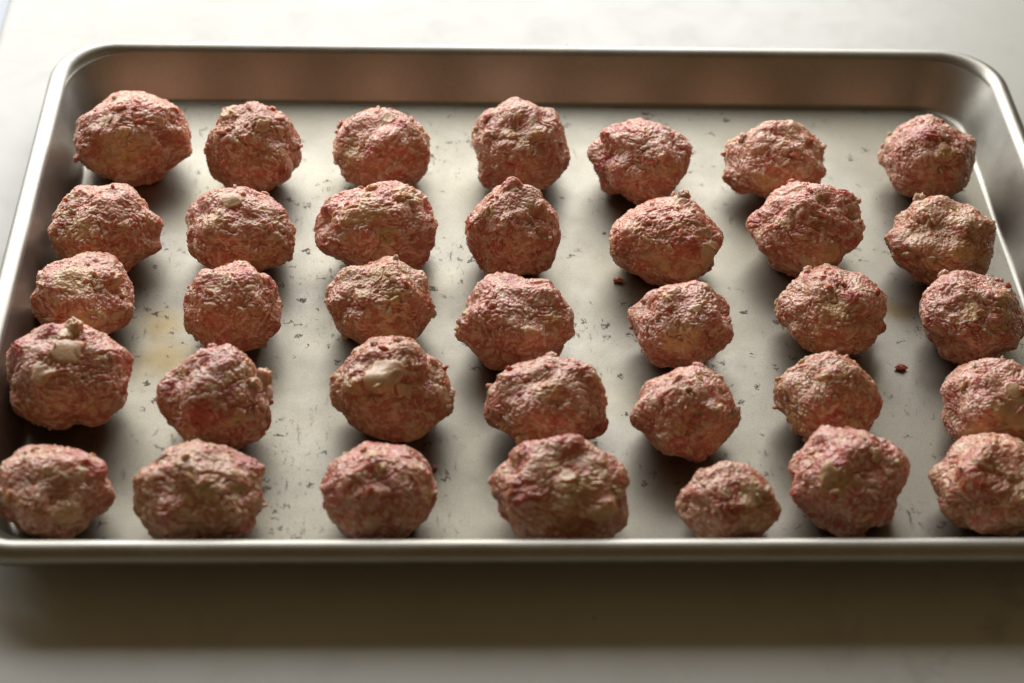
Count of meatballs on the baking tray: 35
